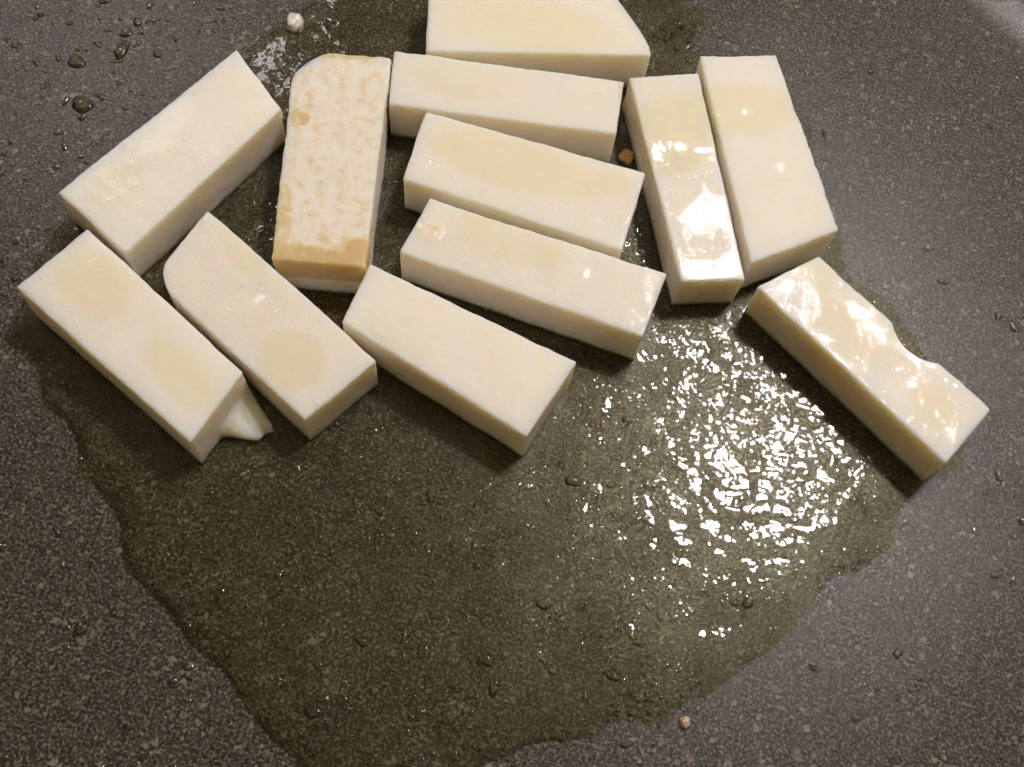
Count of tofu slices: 12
